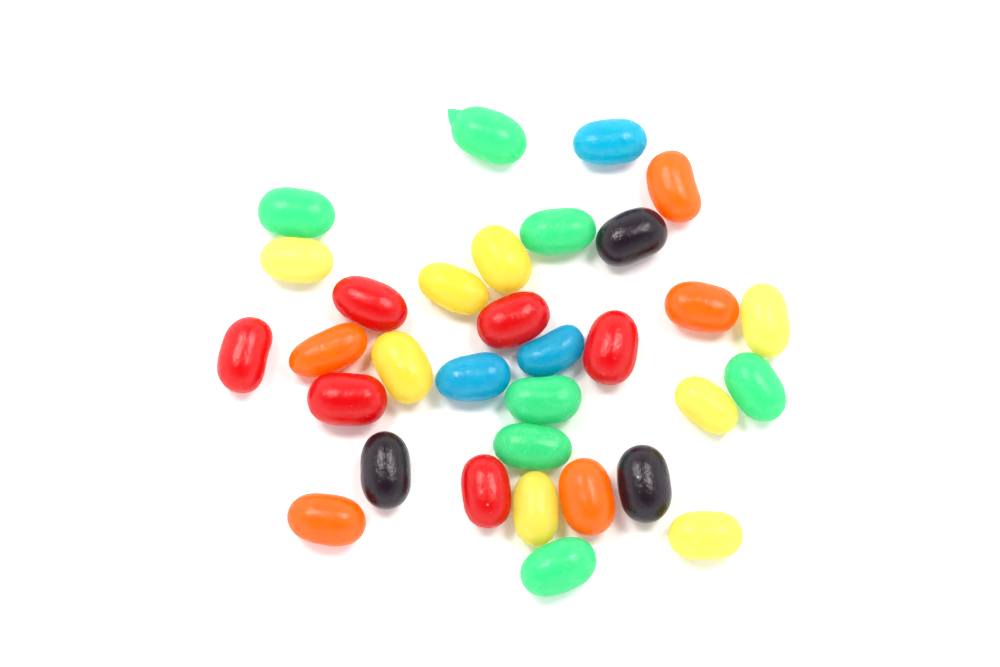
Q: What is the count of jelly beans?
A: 32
